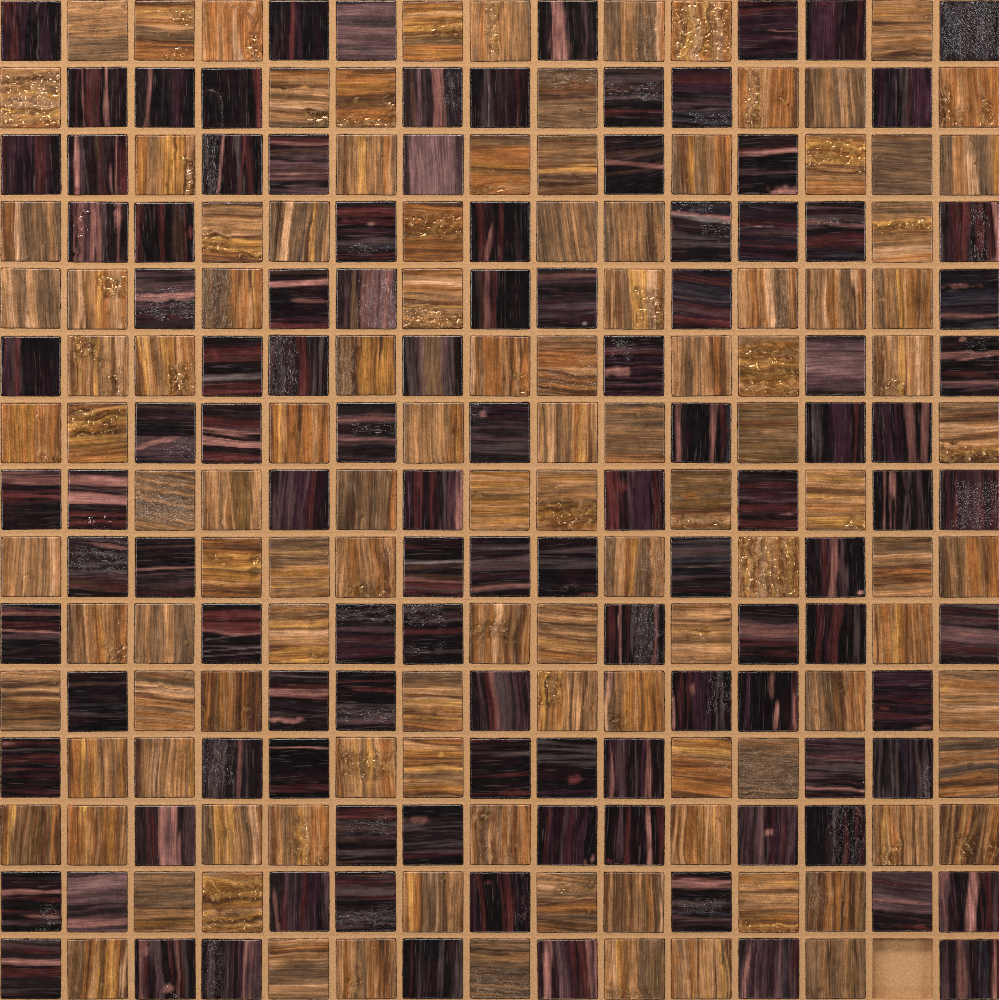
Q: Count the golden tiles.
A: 113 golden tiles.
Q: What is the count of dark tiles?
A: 111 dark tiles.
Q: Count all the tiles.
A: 224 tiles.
